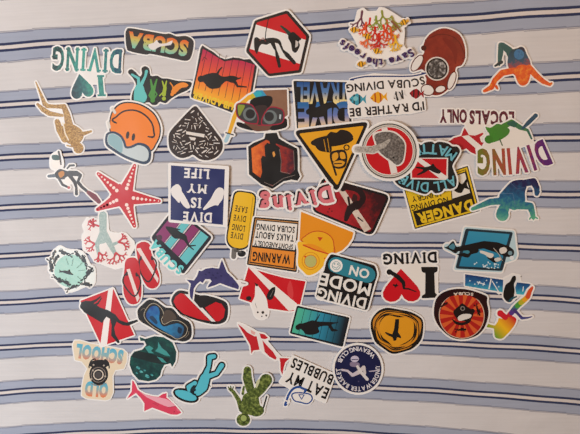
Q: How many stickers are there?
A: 55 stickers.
